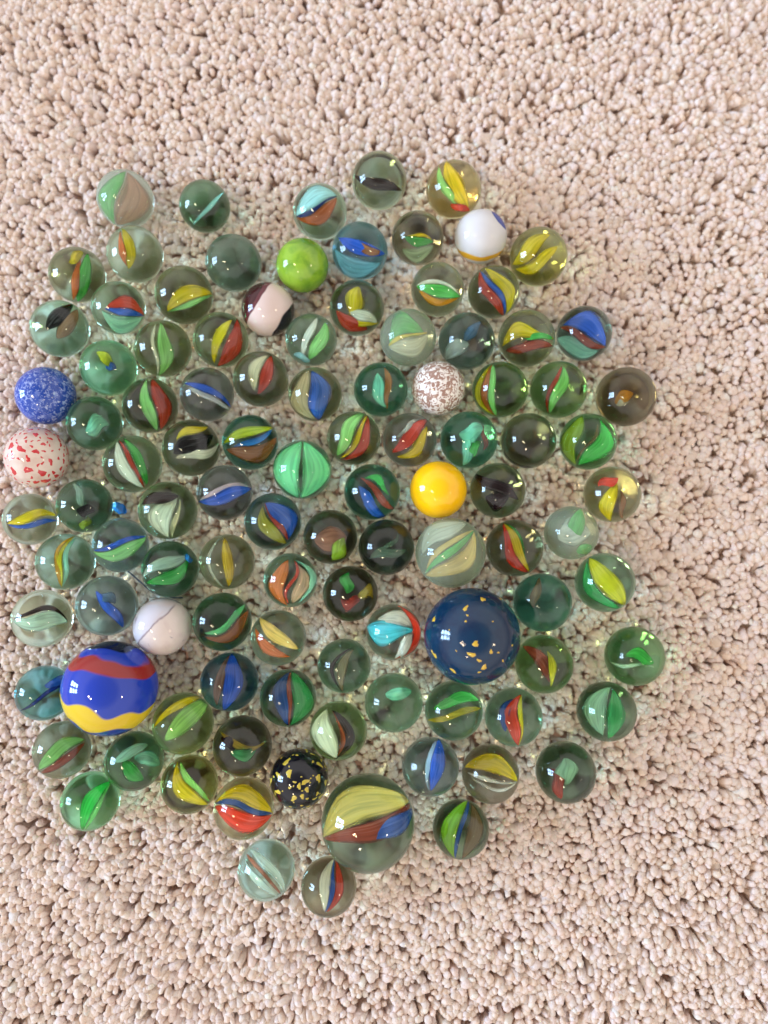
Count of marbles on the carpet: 105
